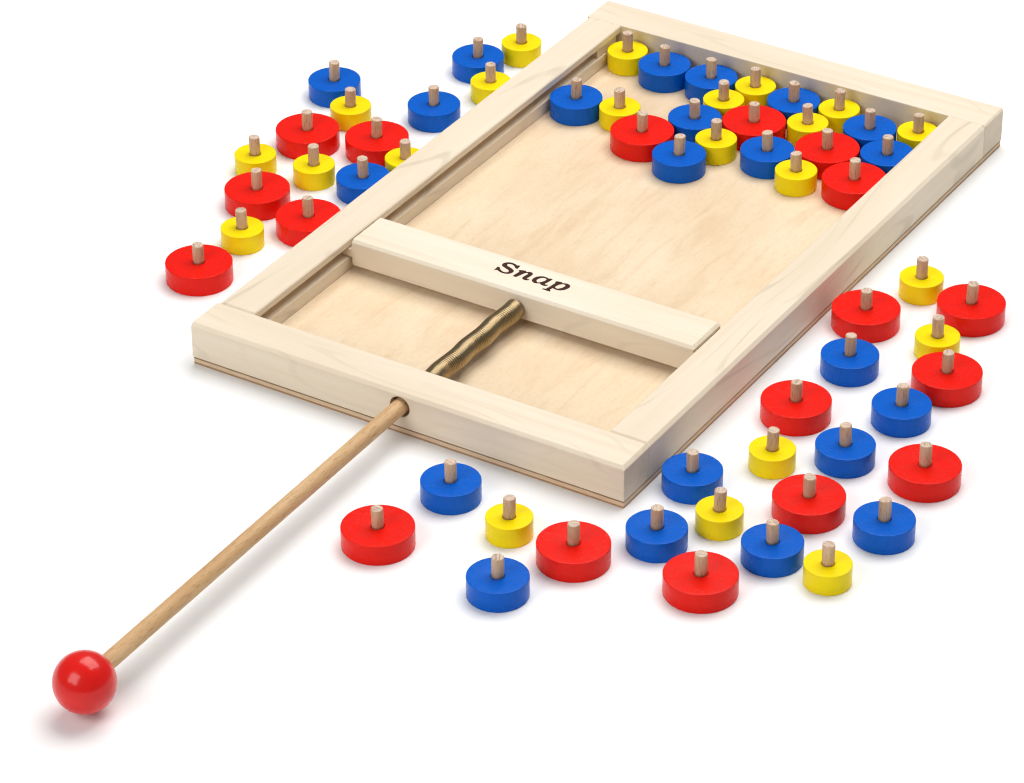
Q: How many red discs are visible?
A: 18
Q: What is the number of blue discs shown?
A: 22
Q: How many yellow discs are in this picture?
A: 22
